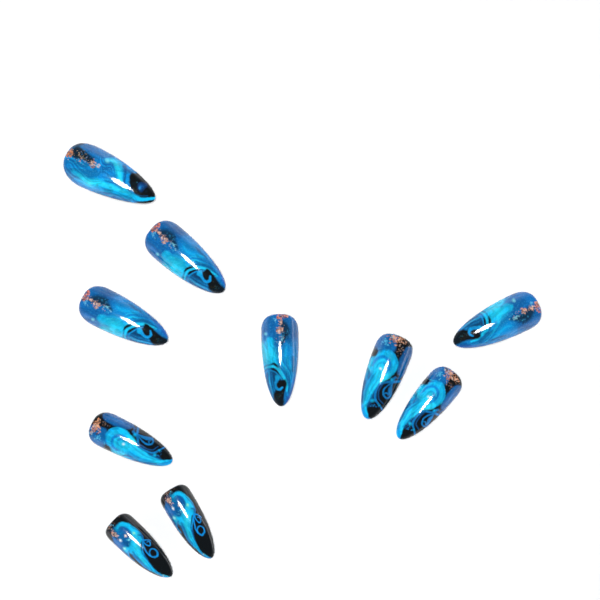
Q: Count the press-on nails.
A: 10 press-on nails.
